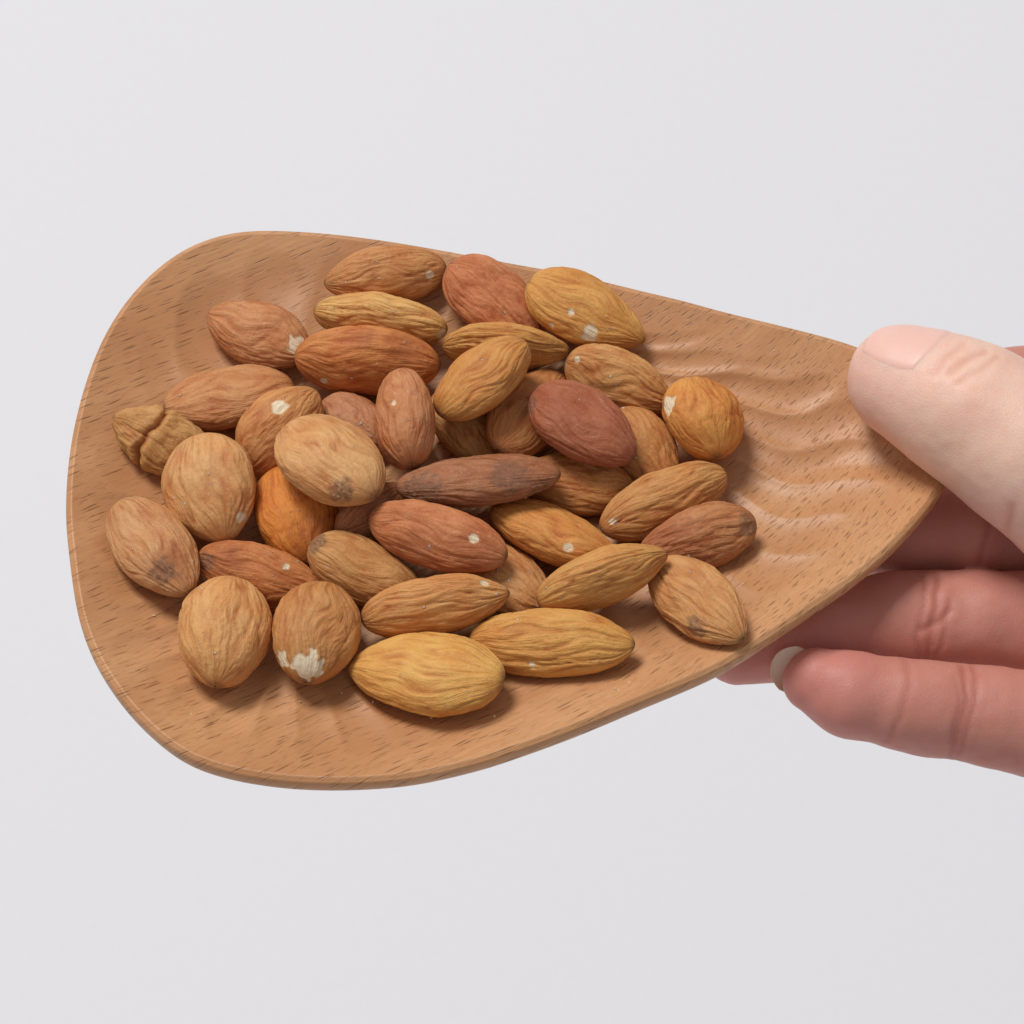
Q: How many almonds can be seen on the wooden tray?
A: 40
